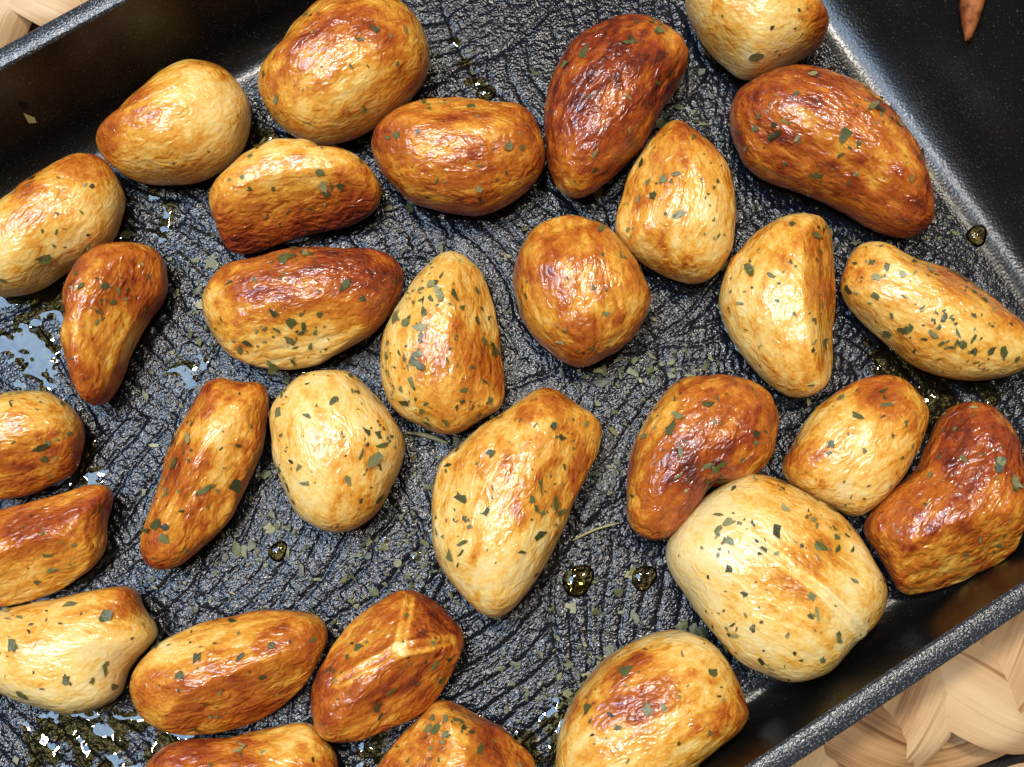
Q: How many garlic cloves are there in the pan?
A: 30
